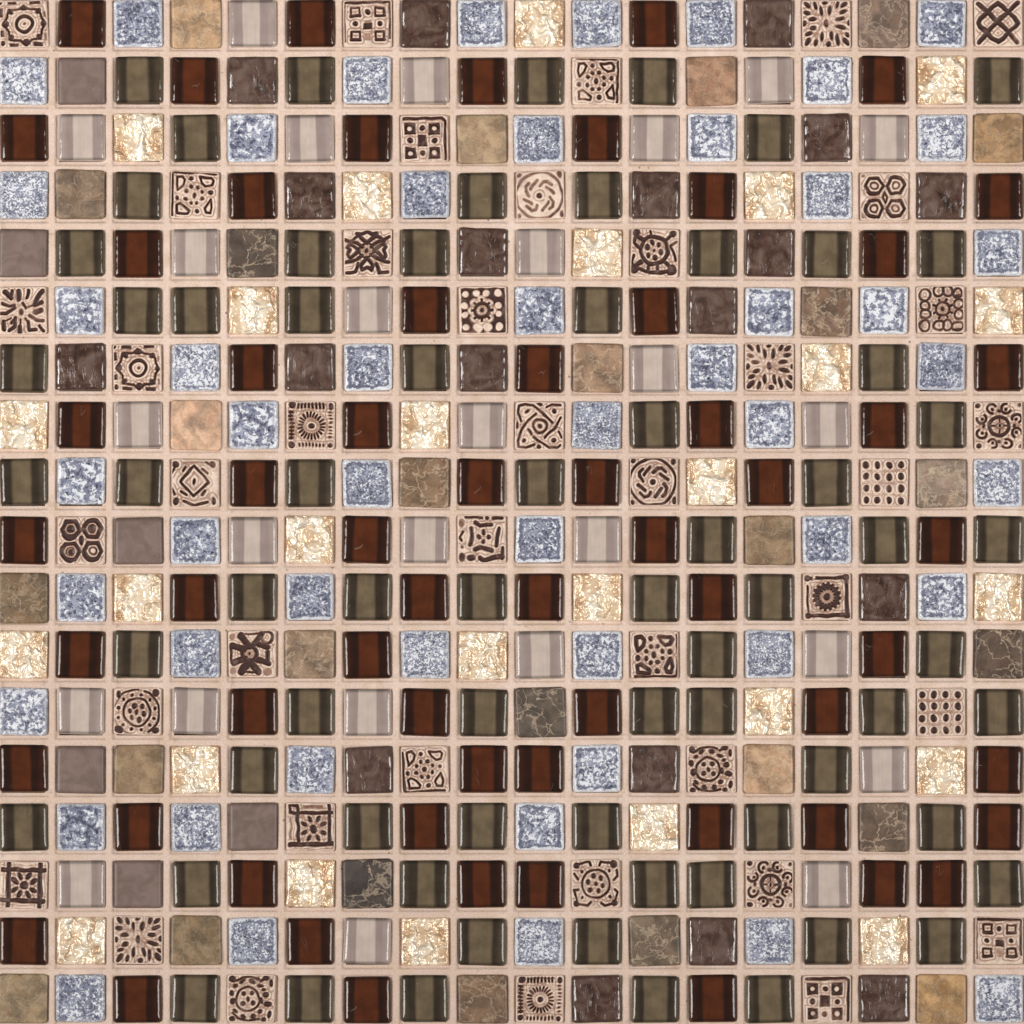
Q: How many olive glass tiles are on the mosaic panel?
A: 69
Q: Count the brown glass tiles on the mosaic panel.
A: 61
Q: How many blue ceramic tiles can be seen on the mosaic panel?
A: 51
